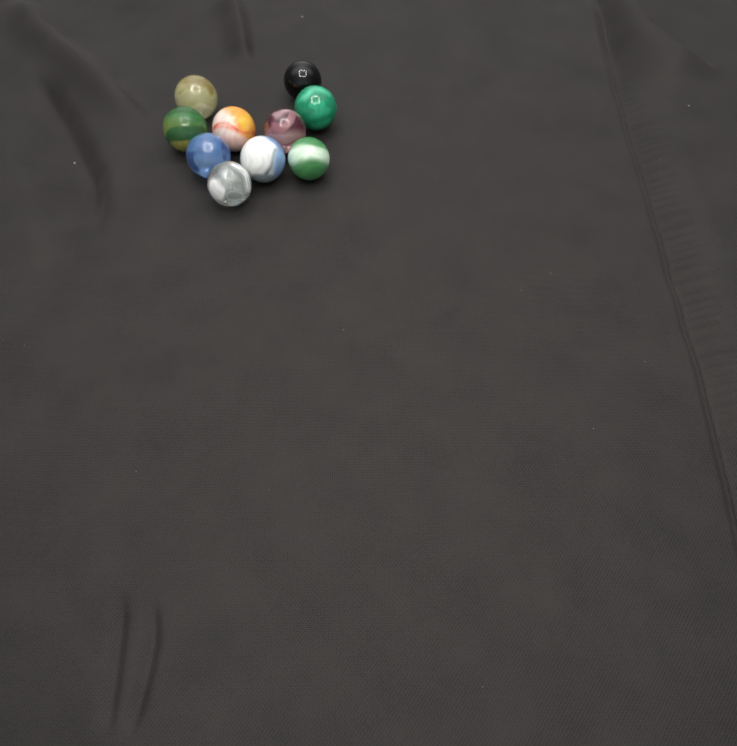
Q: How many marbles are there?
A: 10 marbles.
